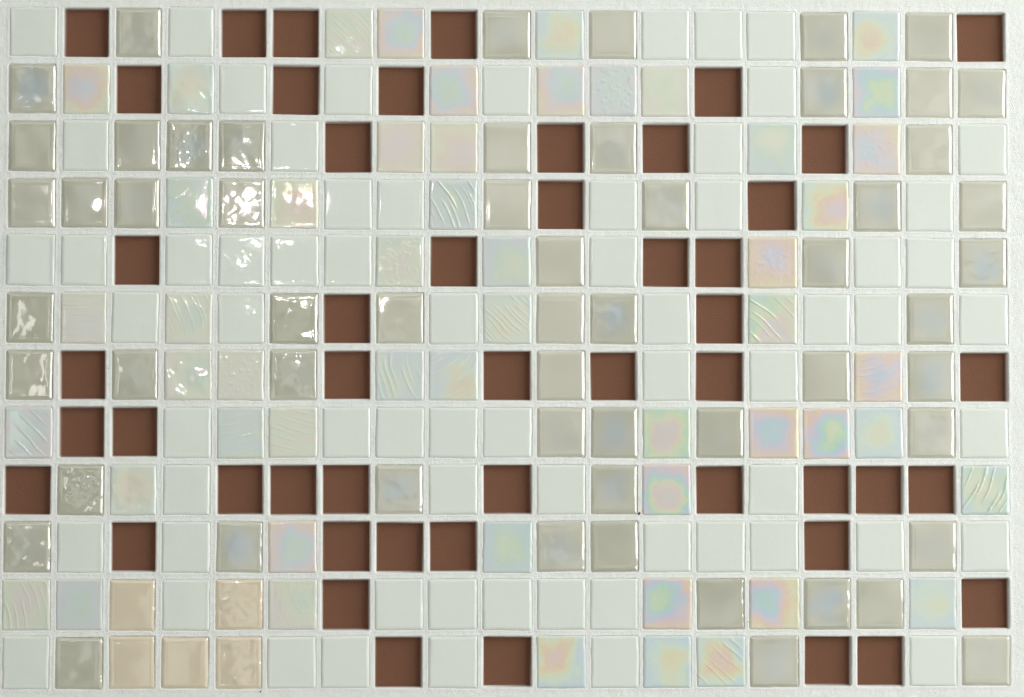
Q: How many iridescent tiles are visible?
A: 52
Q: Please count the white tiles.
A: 65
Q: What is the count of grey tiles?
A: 57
